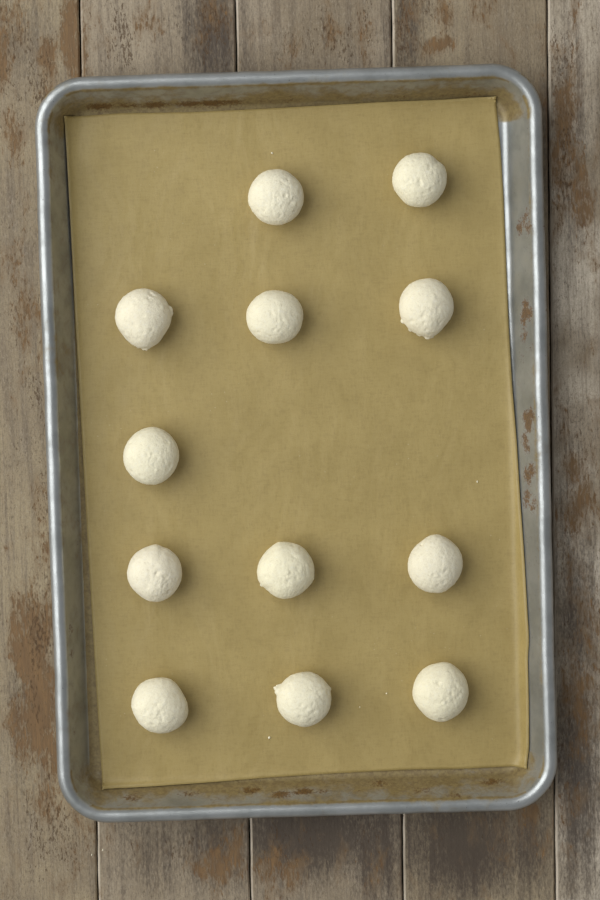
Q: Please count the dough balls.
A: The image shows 12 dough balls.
